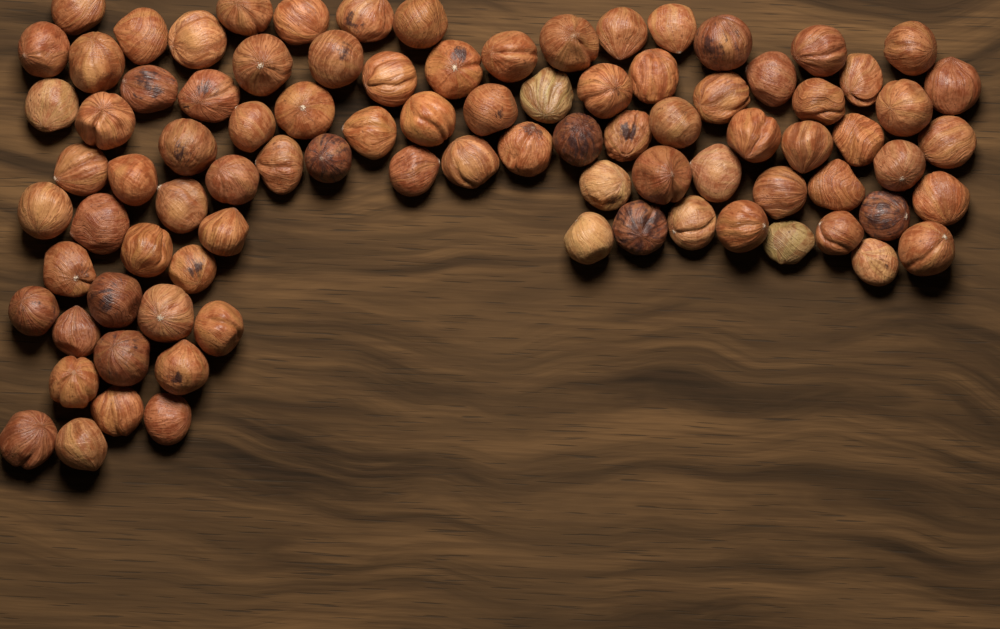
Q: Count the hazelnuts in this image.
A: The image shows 89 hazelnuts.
